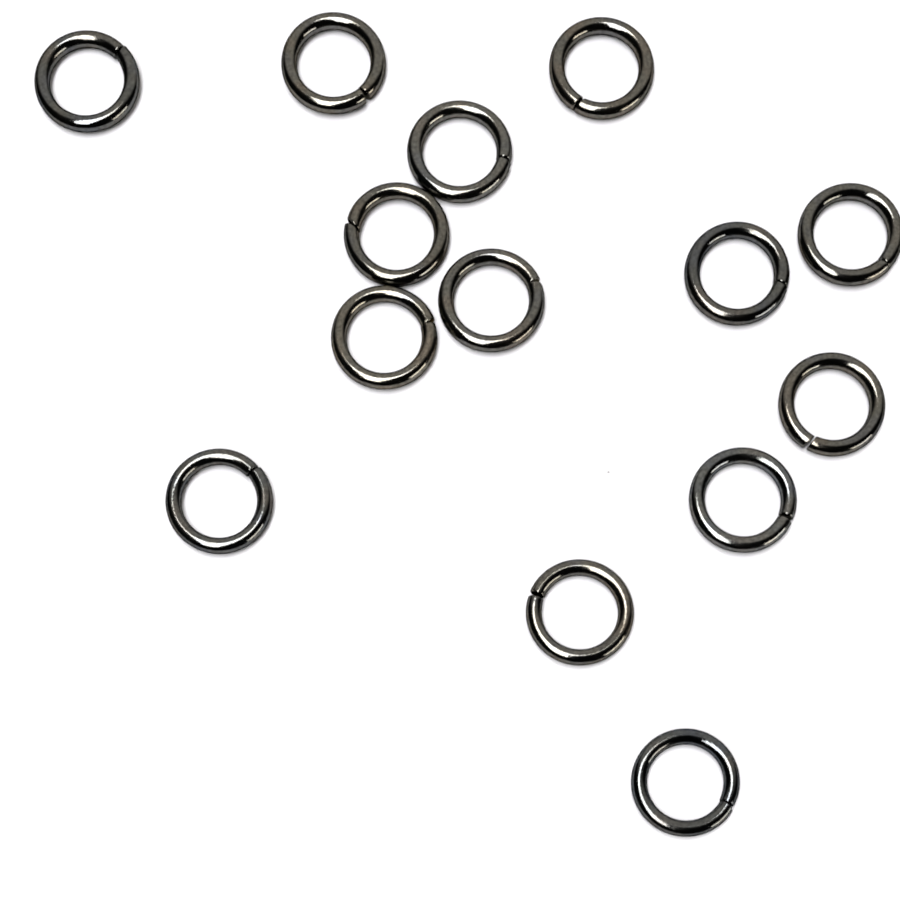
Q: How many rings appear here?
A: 14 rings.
